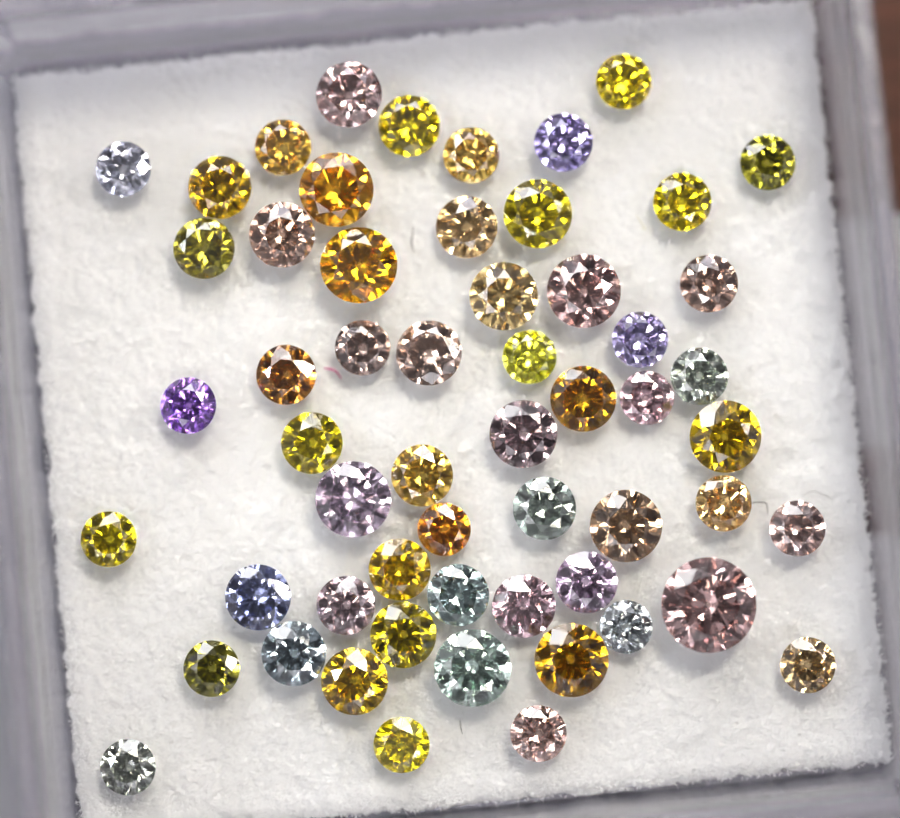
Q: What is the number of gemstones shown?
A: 57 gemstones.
